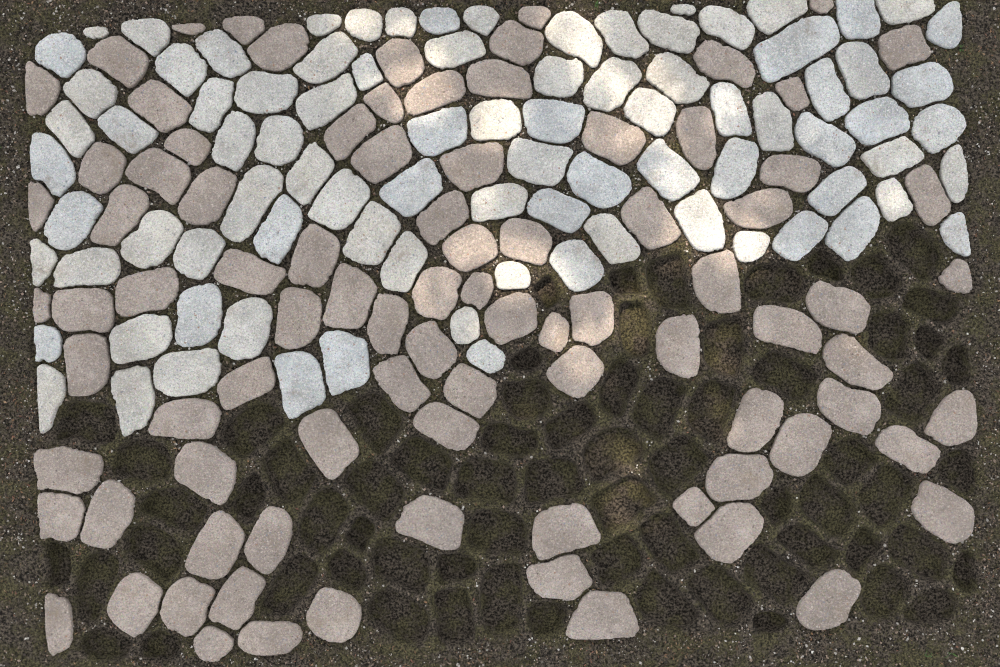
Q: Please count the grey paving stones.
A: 88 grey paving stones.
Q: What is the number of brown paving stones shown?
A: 89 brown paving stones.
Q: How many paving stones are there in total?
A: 177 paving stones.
